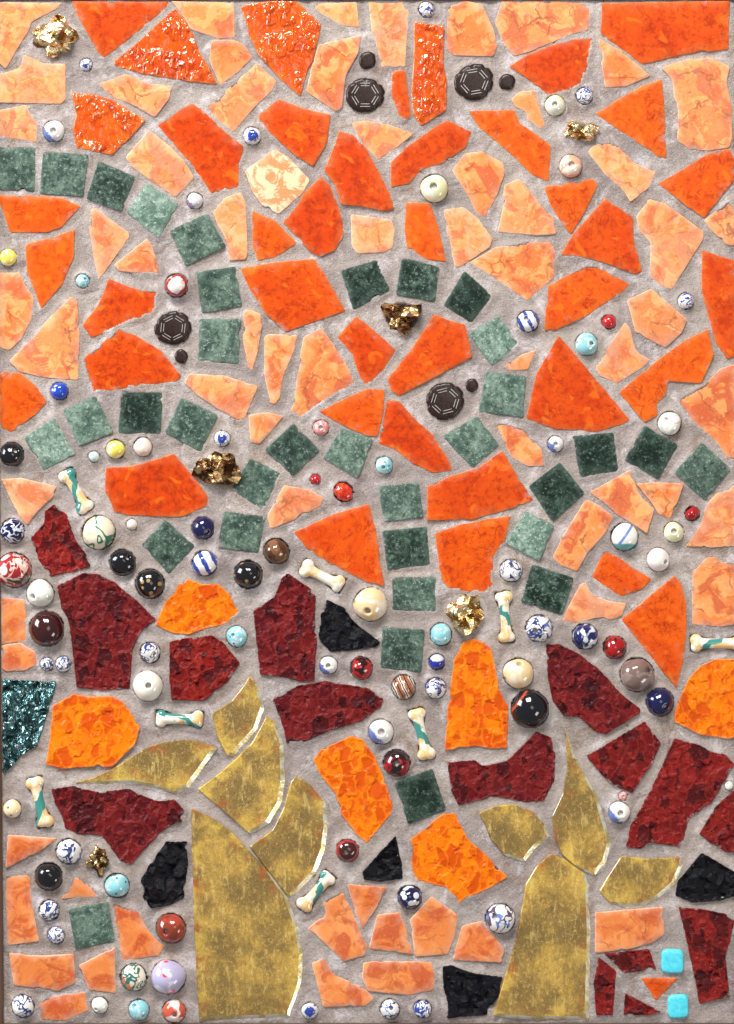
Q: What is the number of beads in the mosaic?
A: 88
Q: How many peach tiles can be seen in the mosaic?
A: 66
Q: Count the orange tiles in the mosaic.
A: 47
